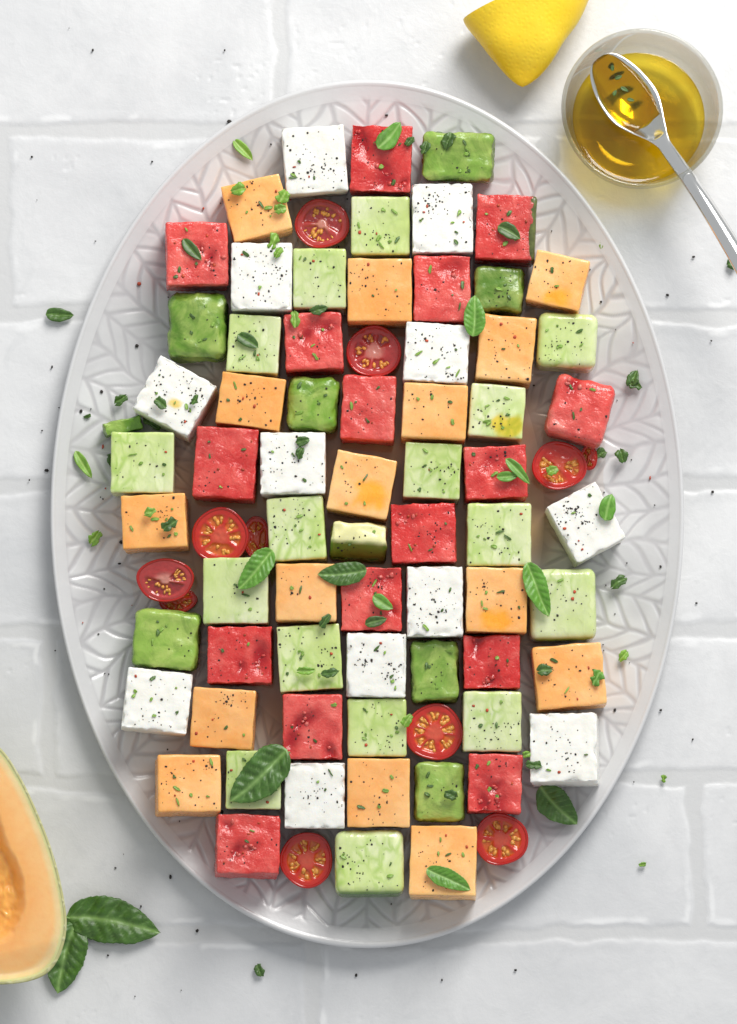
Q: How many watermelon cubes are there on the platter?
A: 16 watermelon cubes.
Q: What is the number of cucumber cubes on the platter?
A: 16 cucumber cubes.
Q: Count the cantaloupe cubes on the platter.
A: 15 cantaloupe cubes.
